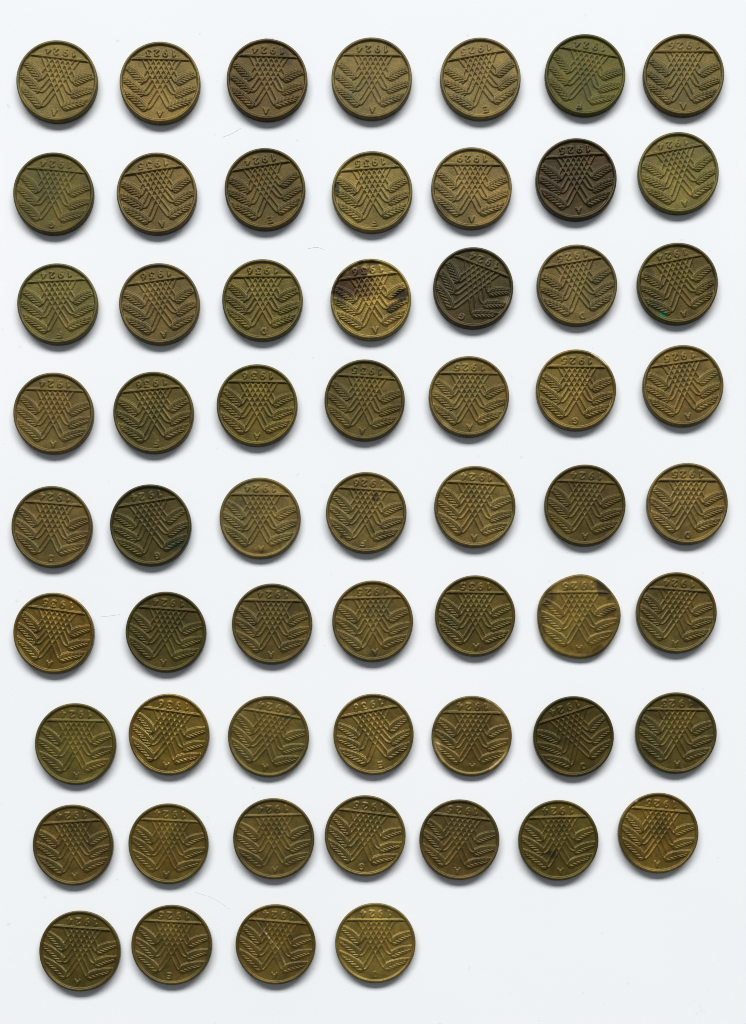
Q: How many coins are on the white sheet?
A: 60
